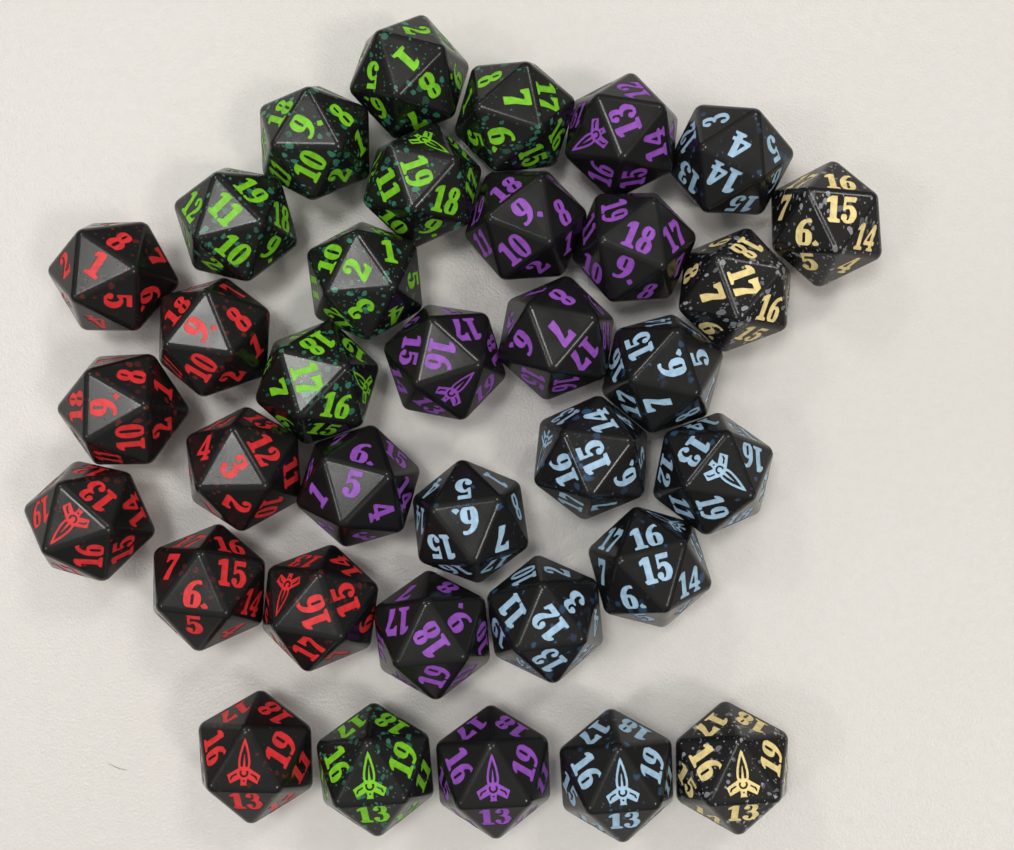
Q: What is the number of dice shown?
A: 35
